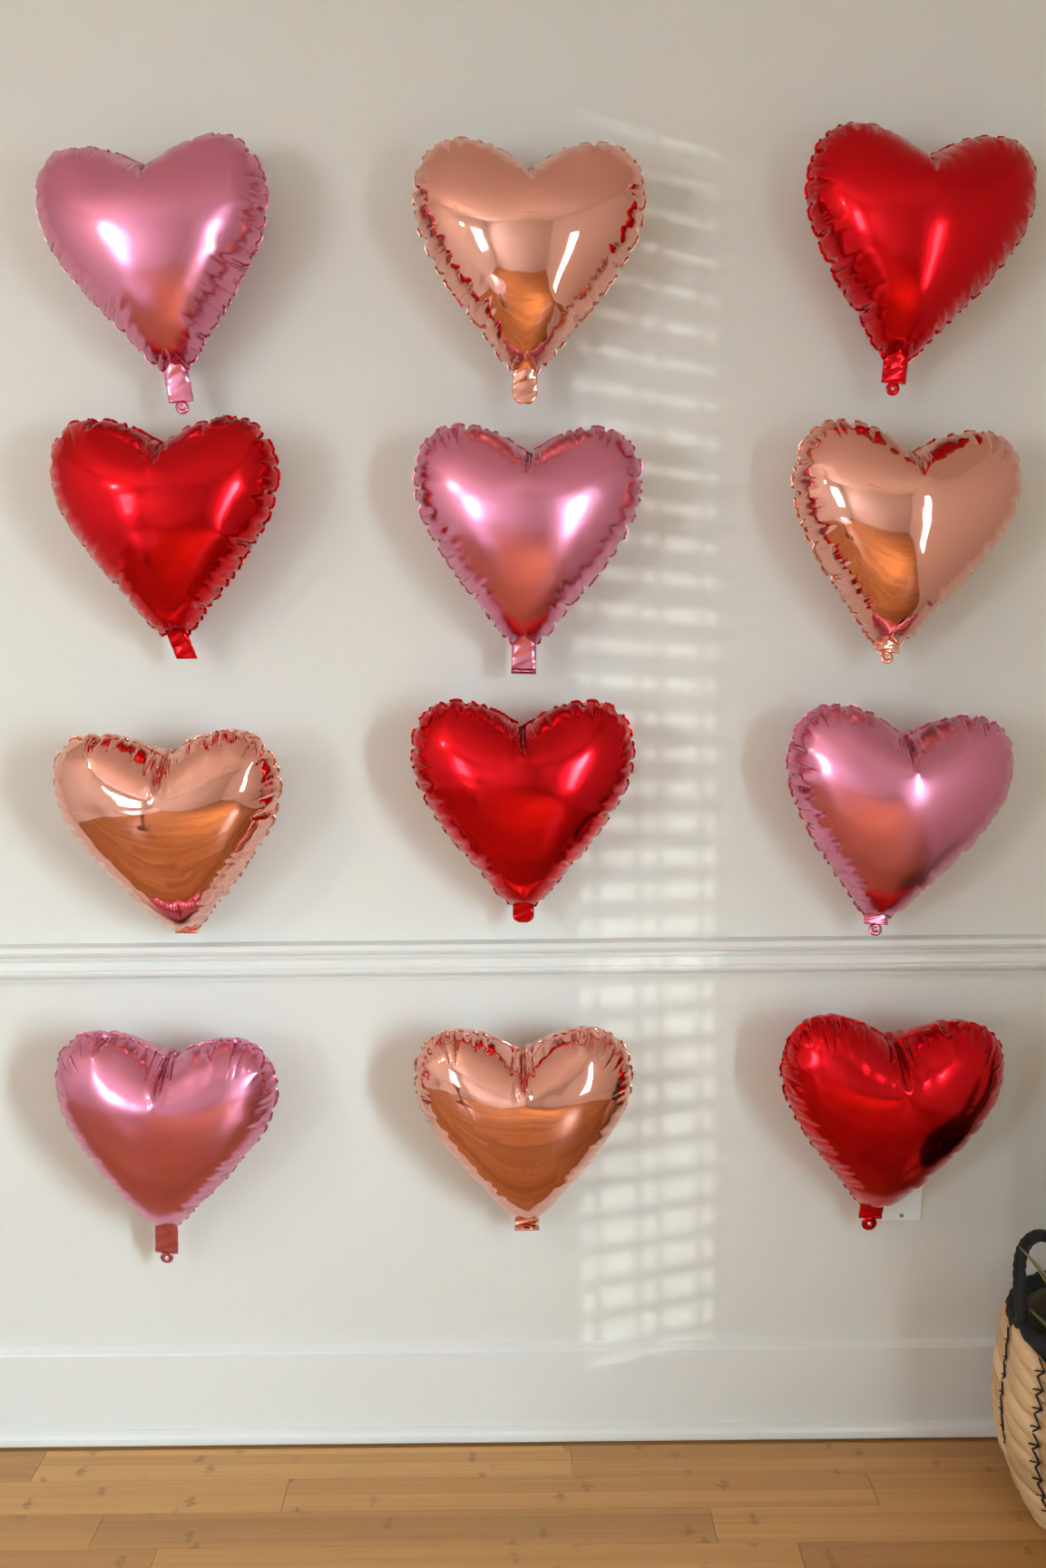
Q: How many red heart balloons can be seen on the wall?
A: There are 4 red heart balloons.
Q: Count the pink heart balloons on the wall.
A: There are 4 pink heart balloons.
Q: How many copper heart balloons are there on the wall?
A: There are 4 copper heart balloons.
